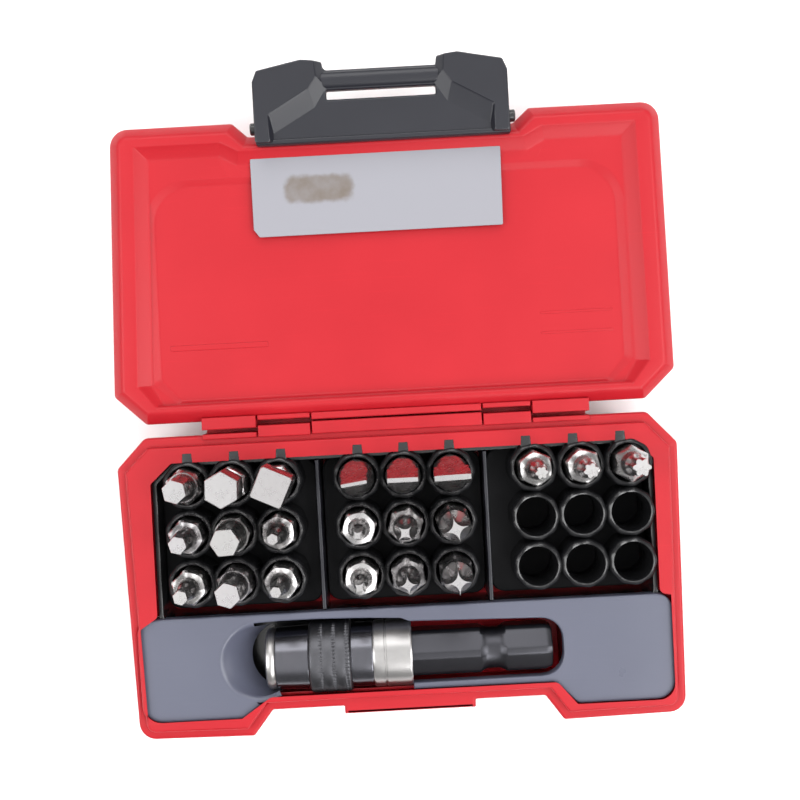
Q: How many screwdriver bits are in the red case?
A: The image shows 21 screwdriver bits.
